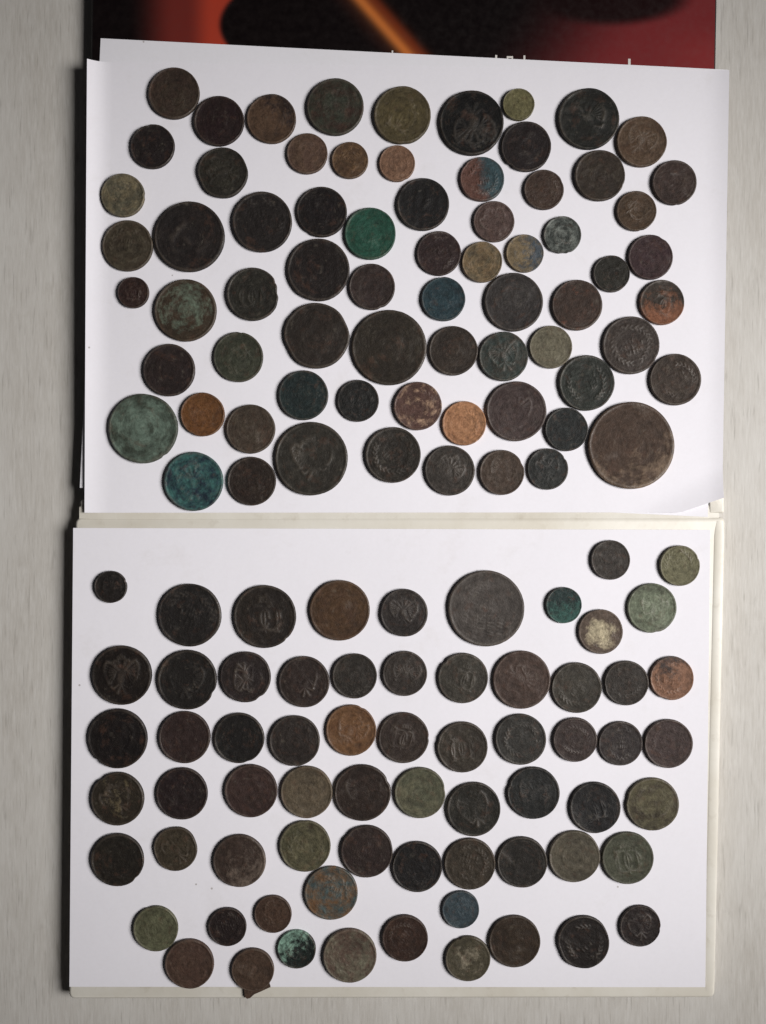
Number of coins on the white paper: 137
